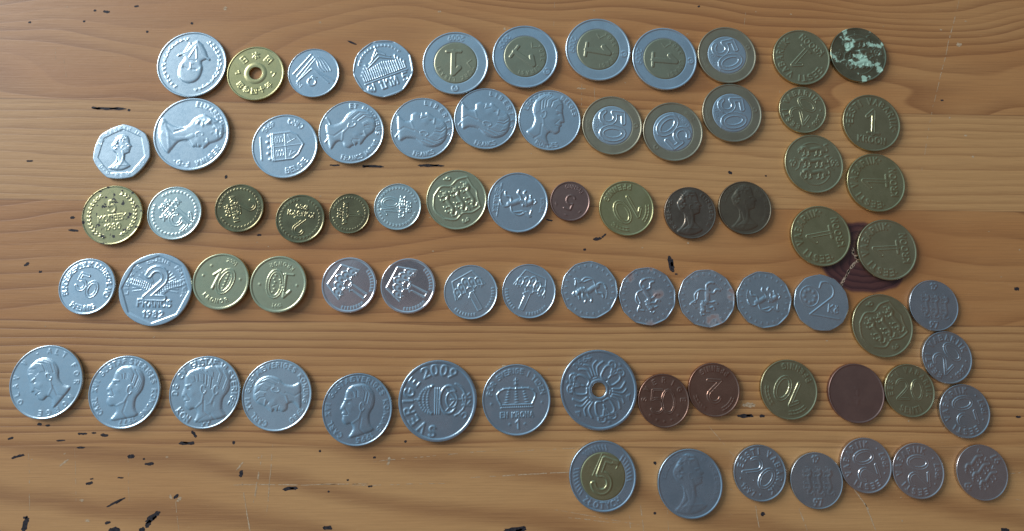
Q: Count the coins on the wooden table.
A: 76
